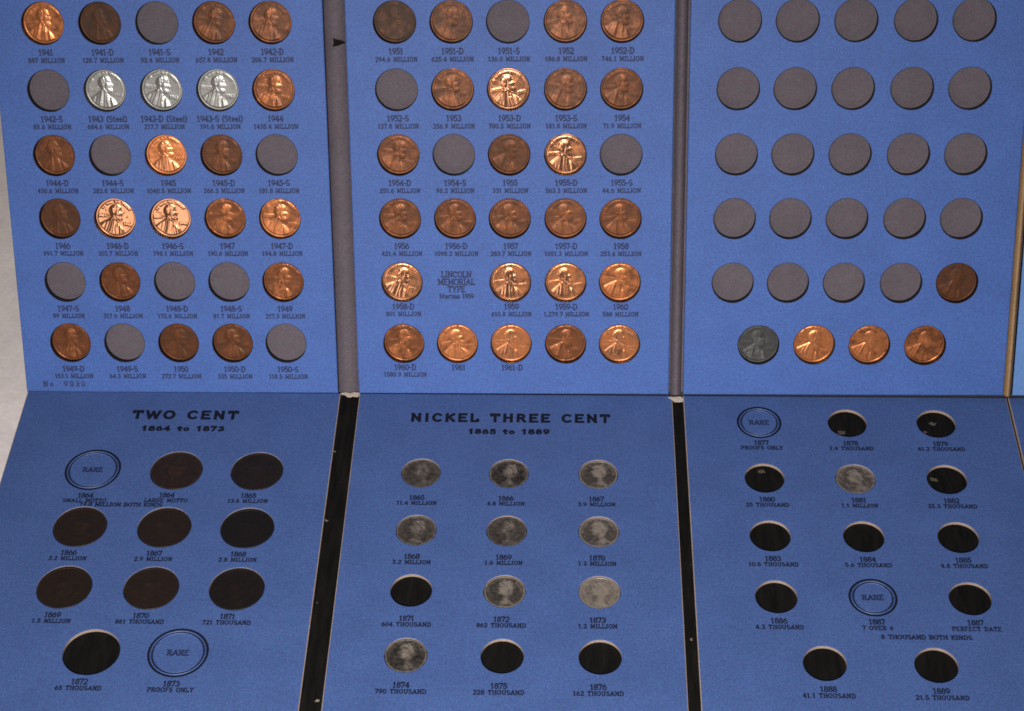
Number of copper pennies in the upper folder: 47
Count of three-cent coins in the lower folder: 10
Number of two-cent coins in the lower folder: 8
